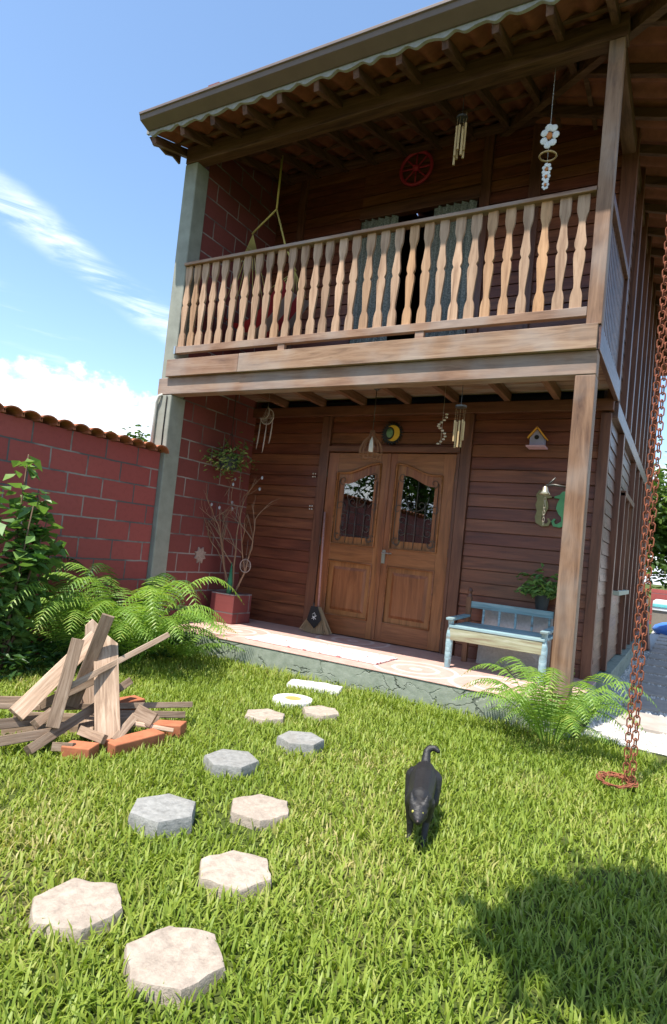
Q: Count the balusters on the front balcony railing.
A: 30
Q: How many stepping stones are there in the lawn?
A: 11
